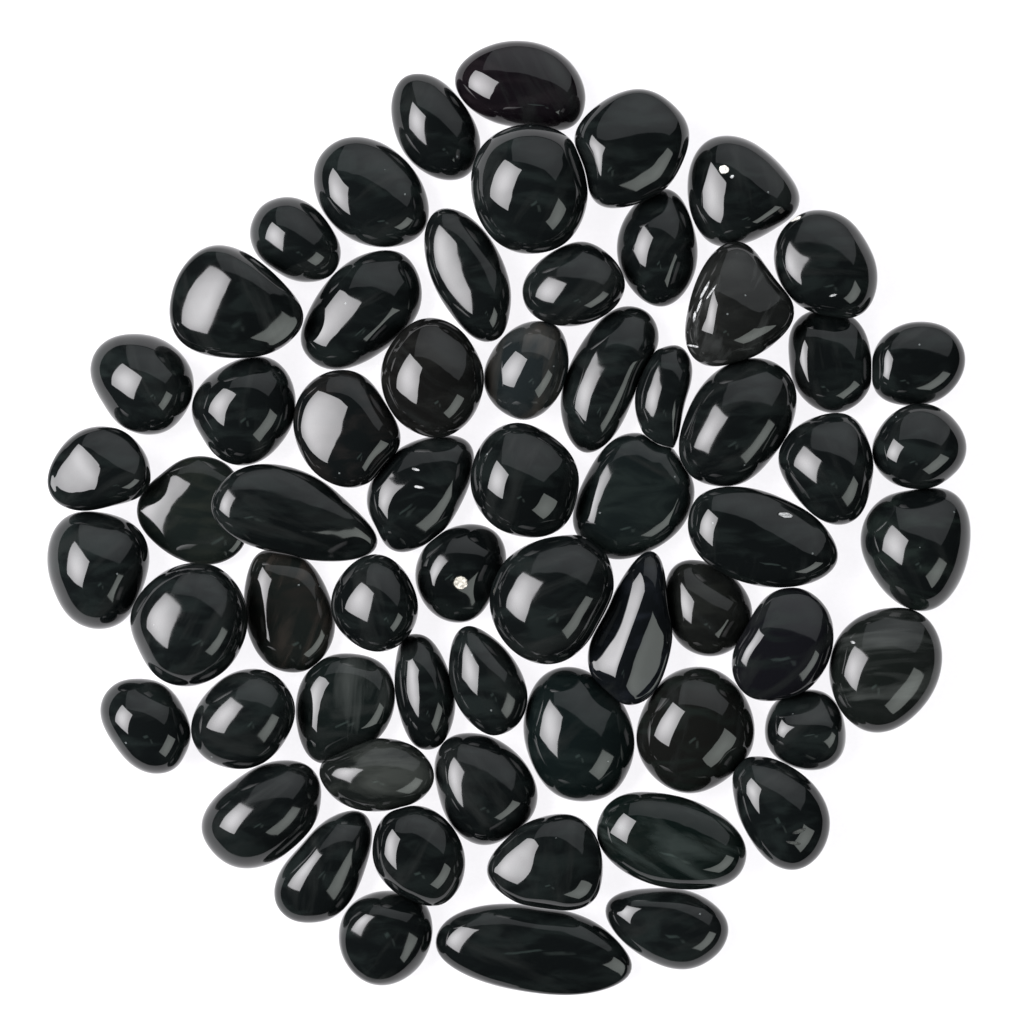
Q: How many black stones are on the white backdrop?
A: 63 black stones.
